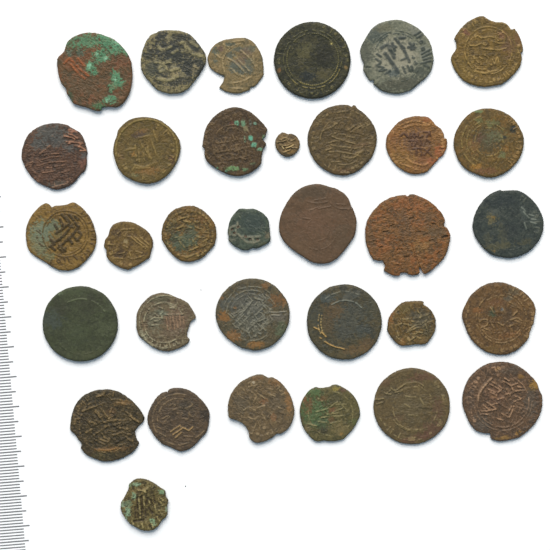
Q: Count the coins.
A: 33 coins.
